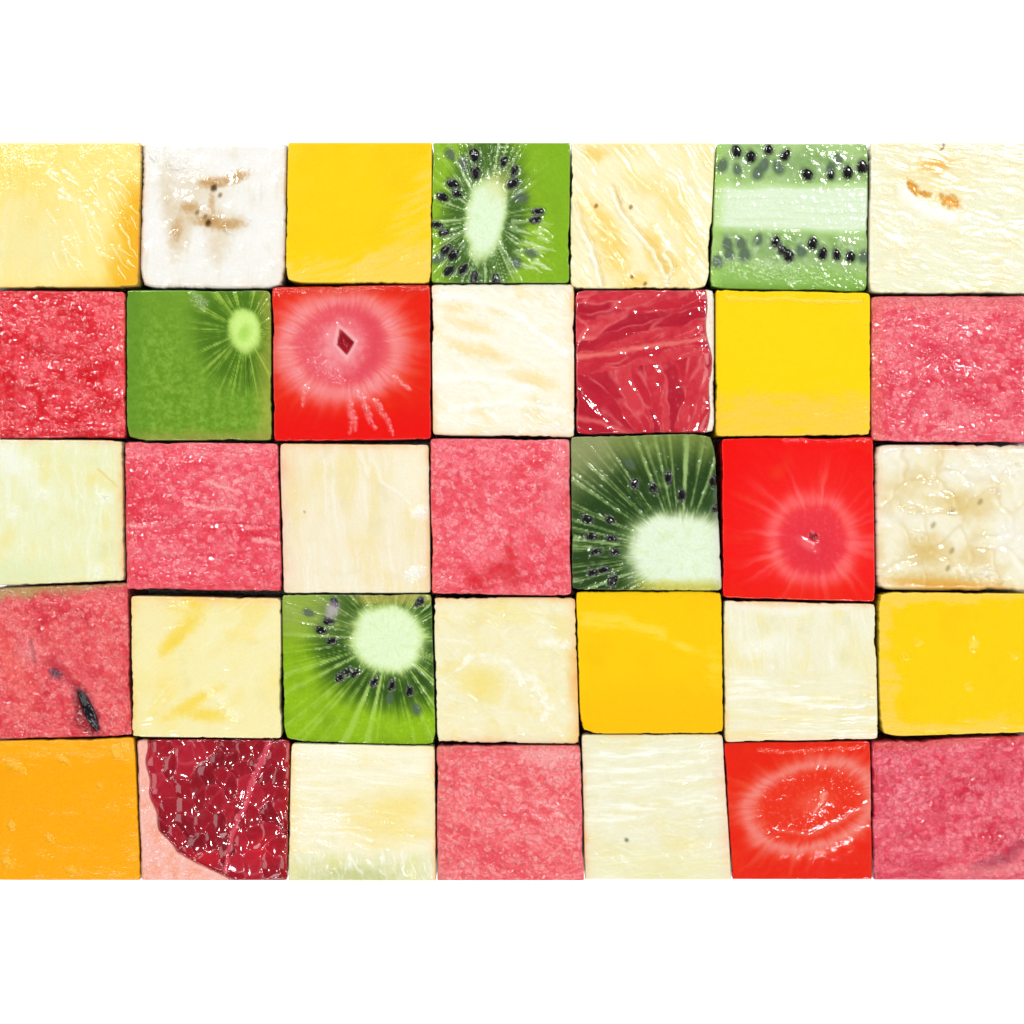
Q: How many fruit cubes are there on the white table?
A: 35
